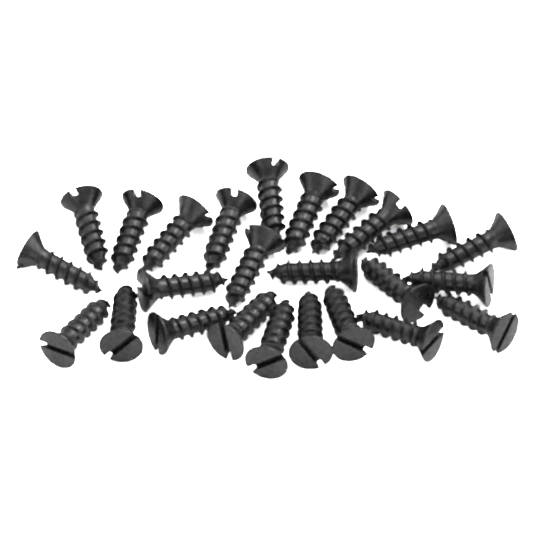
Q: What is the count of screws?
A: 25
